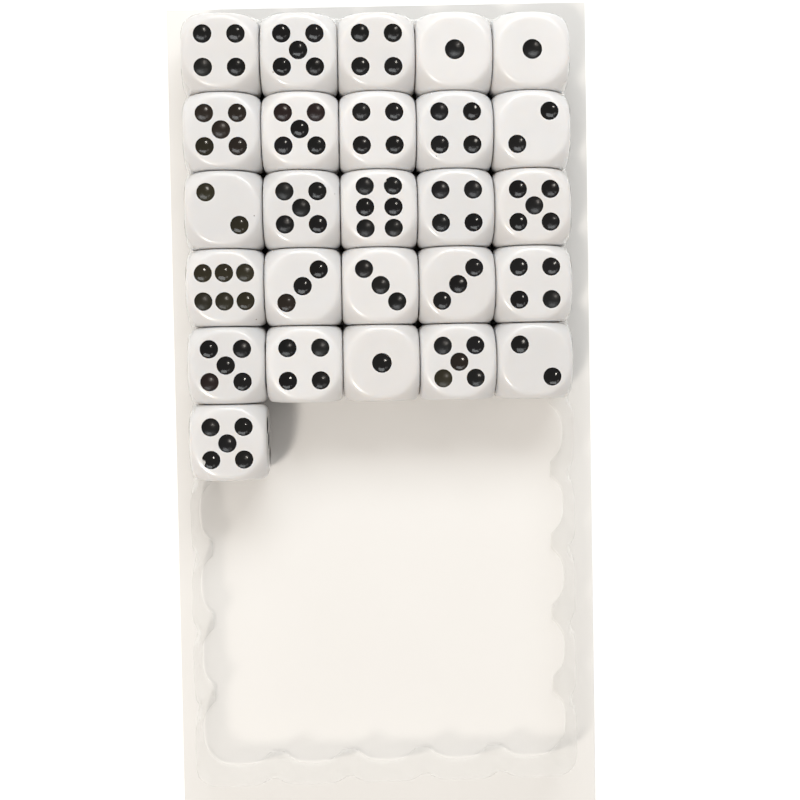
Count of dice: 26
